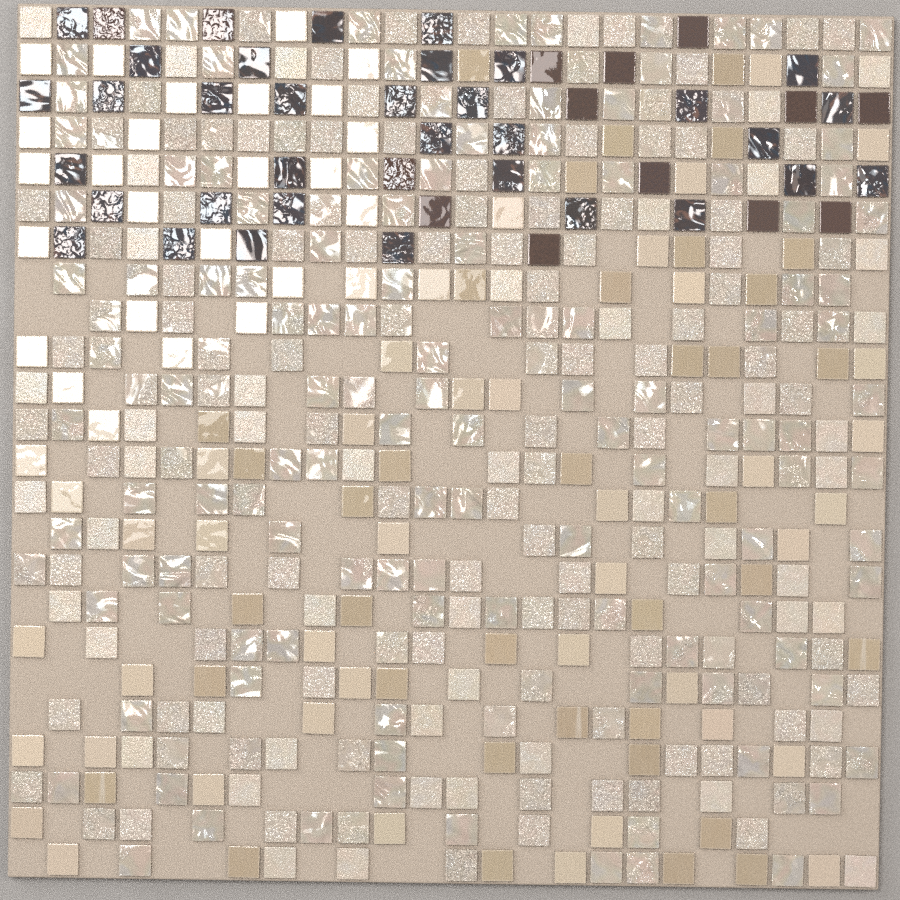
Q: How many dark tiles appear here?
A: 47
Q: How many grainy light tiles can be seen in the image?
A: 166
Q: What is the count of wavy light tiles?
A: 119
